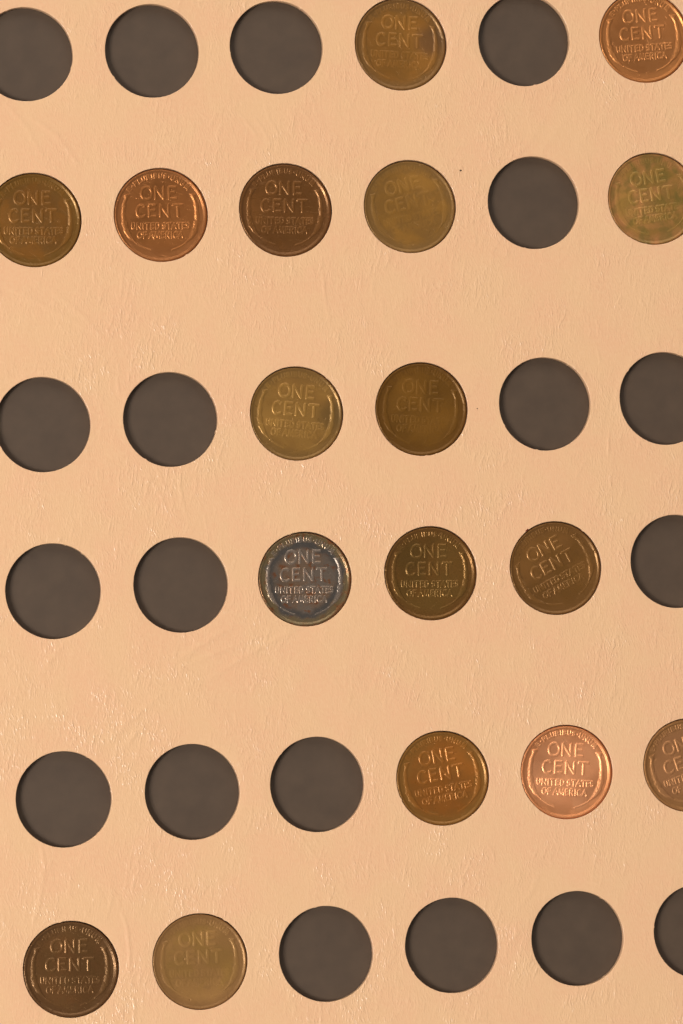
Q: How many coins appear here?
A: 17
